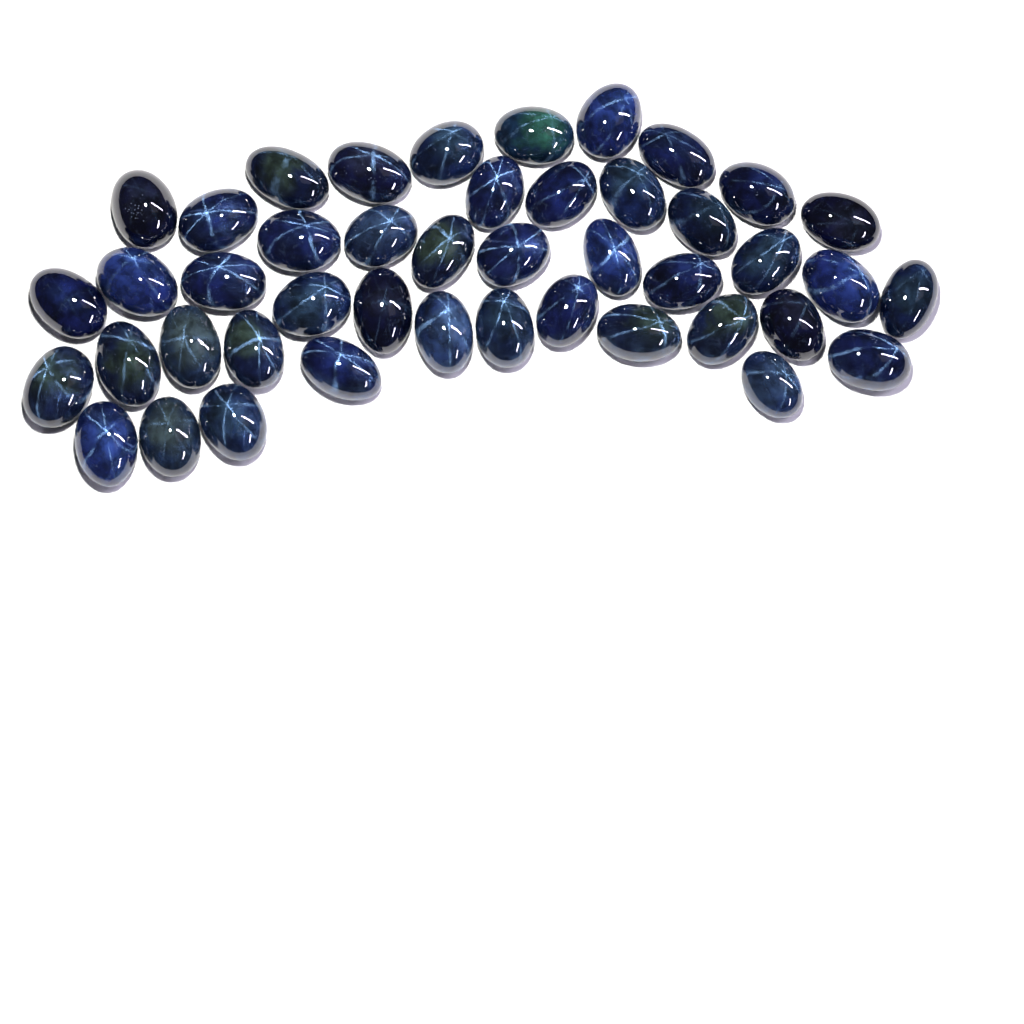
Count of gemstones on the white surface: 44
